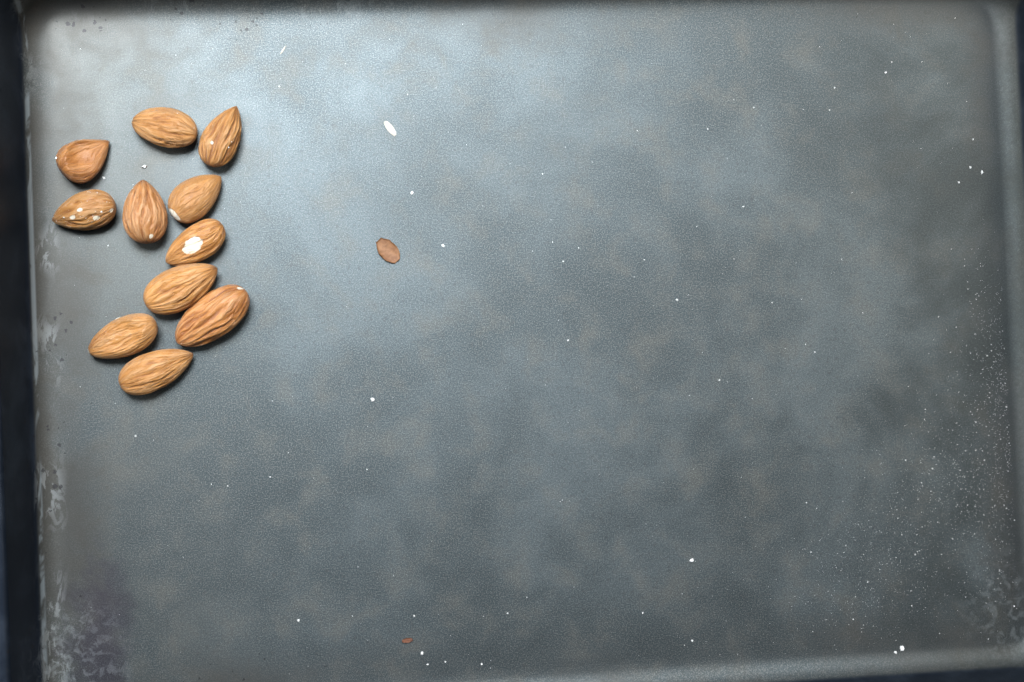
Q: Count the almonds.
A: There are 11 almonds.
